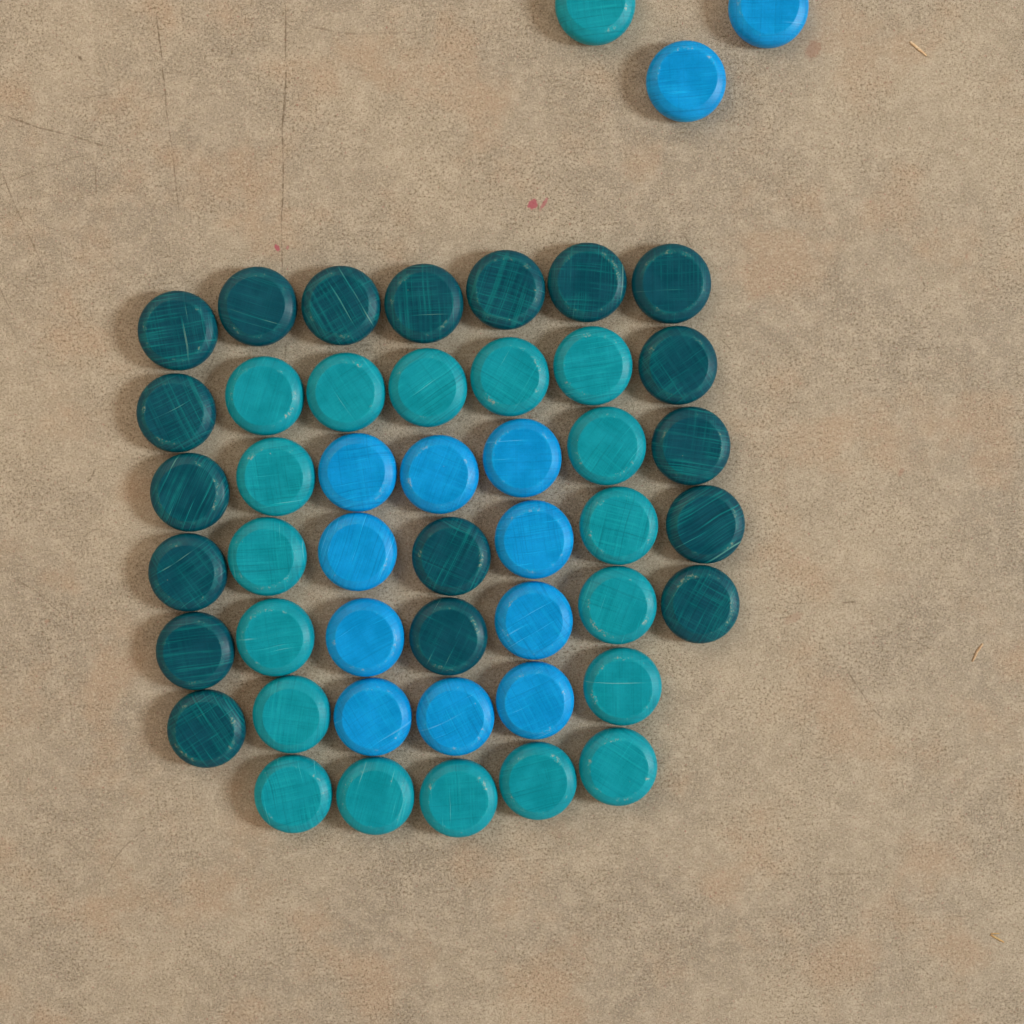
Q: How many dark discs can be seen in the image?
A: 18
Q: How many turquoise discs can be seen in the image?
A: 19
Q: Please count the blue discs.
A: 12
